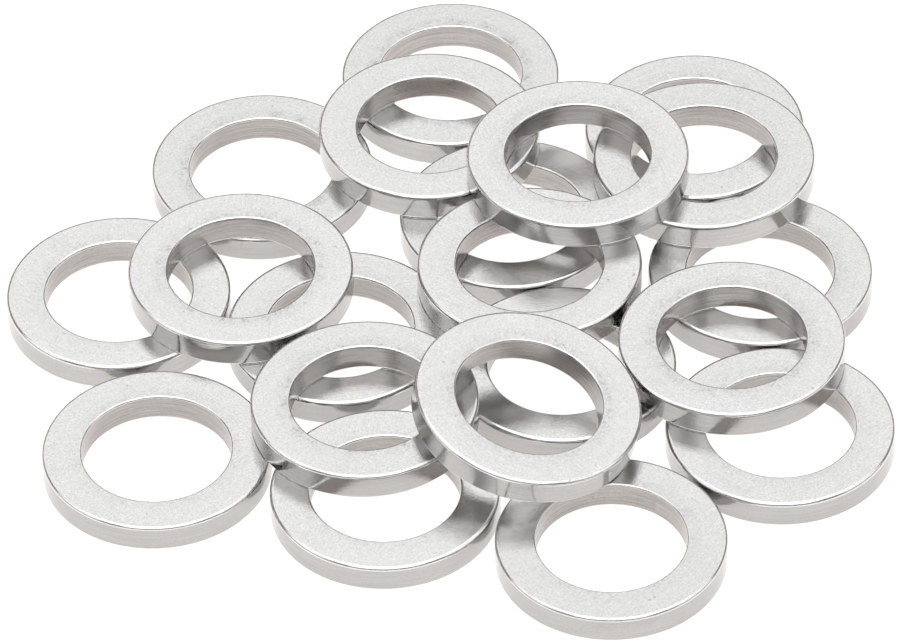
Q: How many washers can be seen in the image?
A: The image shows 20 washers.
